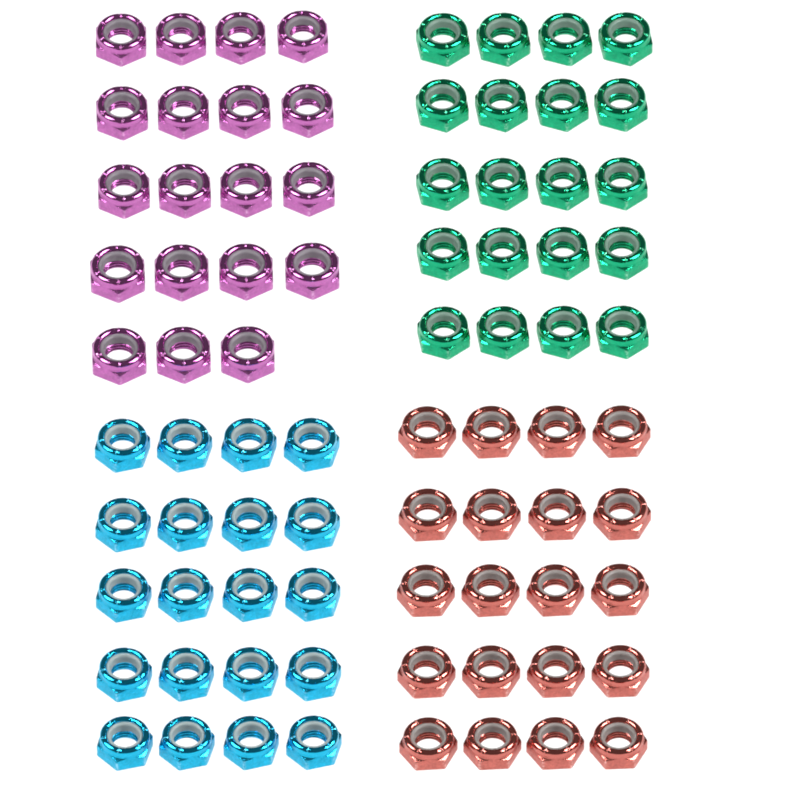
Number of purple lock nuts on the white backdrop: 19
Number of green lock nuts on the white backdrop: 20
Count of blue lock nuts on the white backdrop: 20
